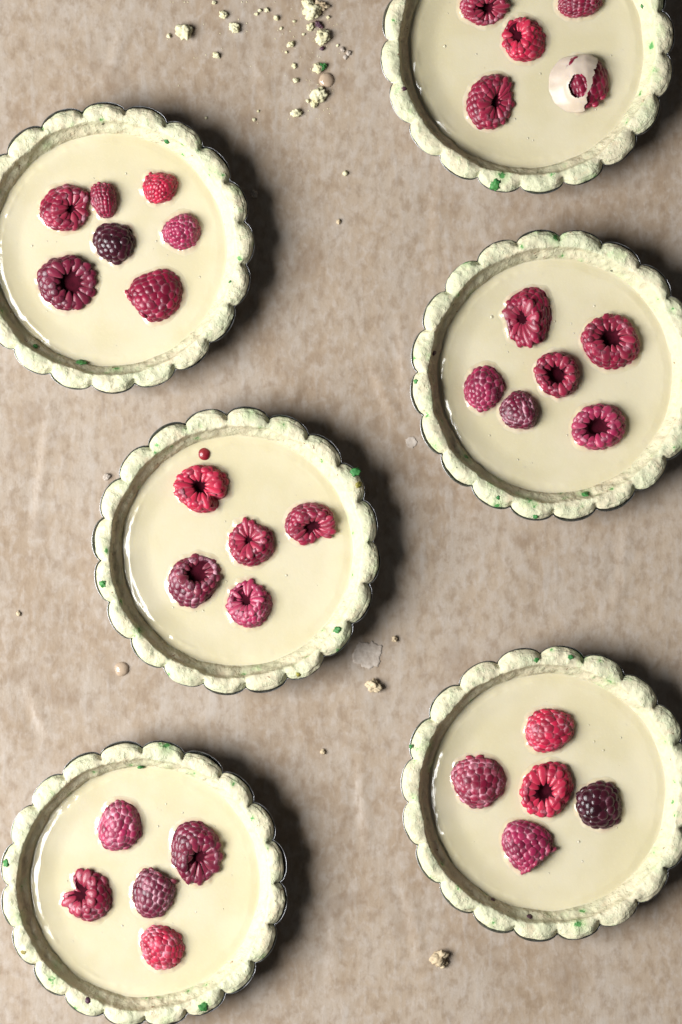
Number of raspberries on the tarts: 31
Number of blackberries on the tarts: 2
